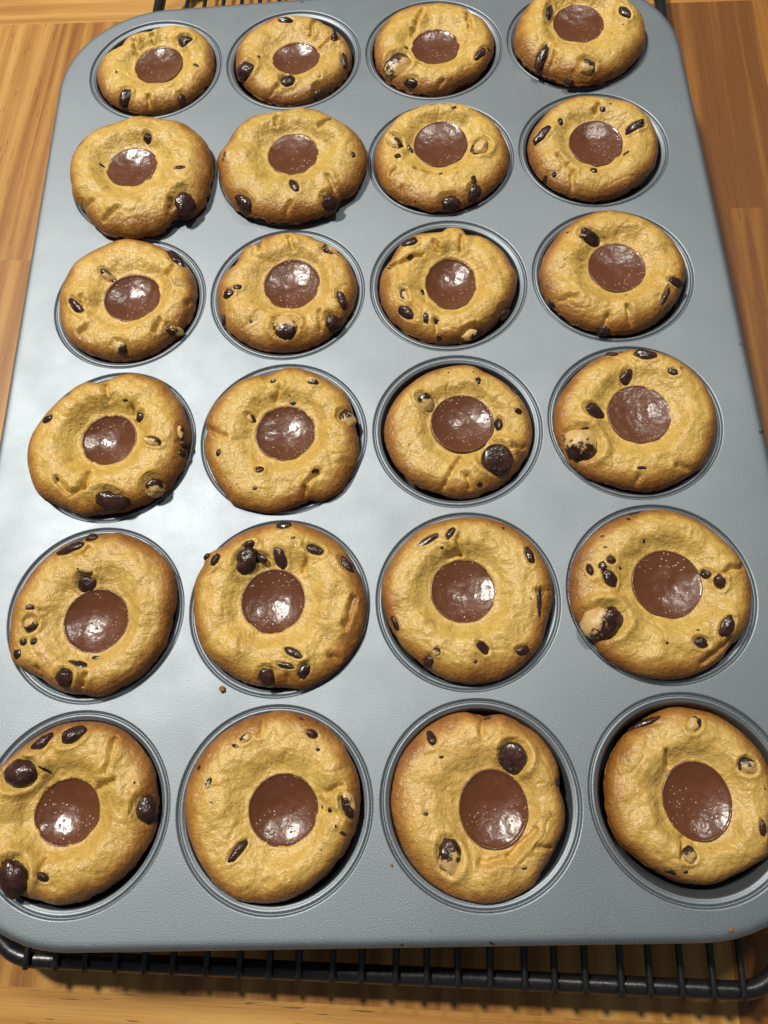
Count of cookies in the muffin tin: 24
